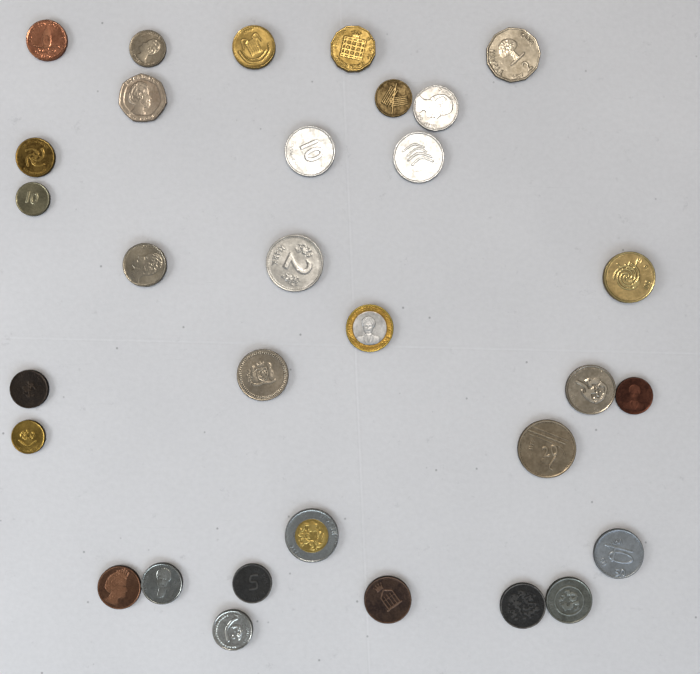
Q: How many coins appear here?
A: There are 31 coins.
